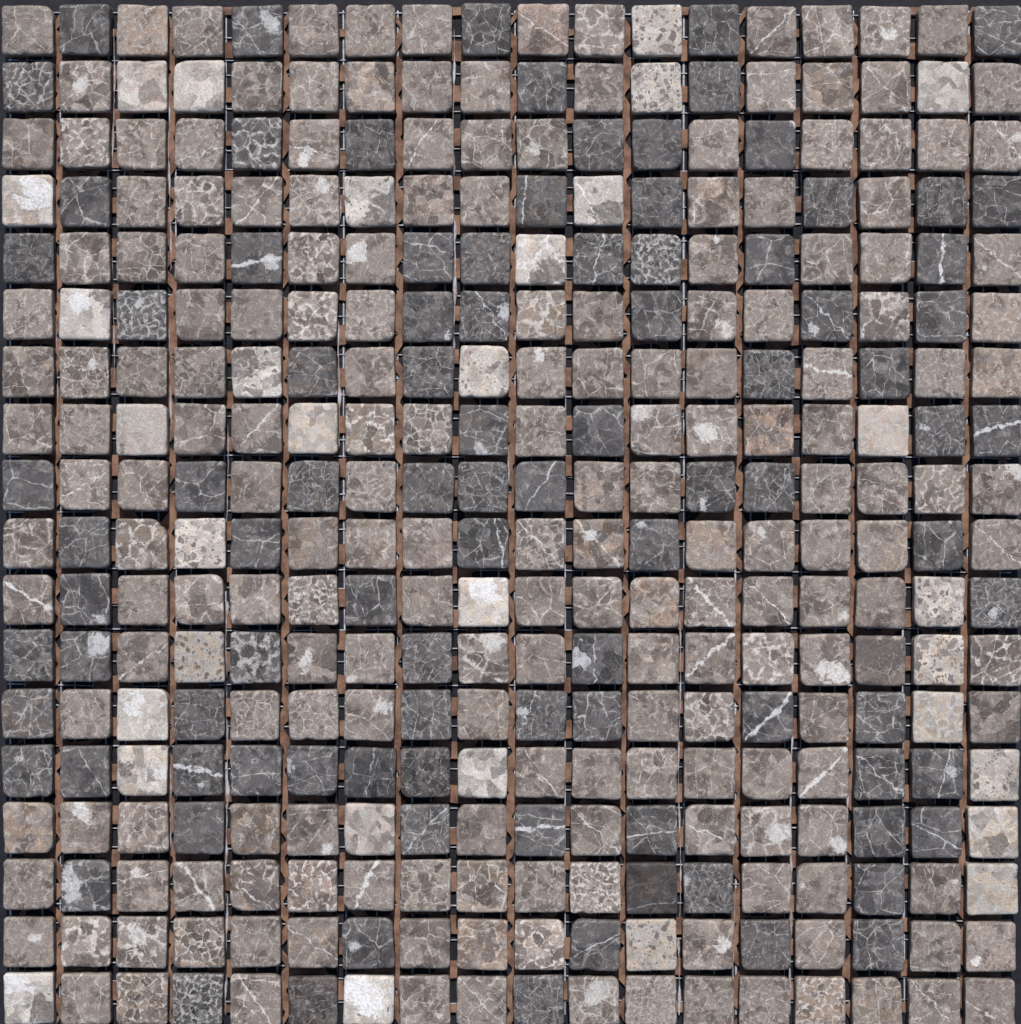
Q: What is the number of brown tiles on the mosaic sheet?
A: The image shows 198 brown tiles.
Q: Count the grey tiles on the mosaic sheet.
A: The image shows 95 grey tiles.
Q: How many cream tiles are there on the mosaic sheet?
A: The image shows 31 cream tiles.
